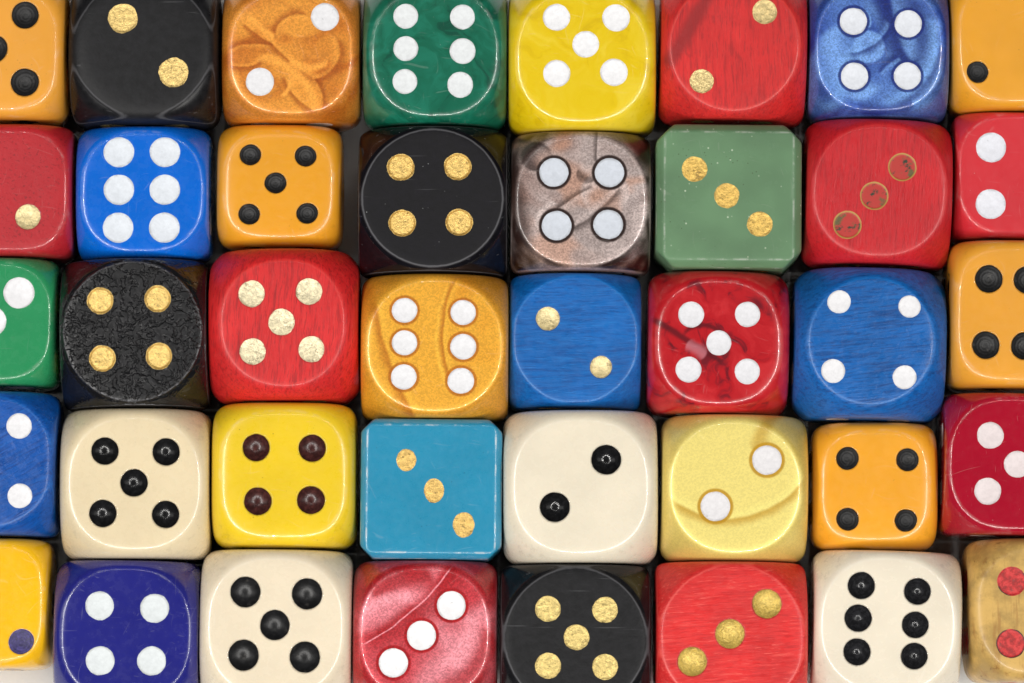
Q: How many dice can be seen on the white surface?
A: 40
